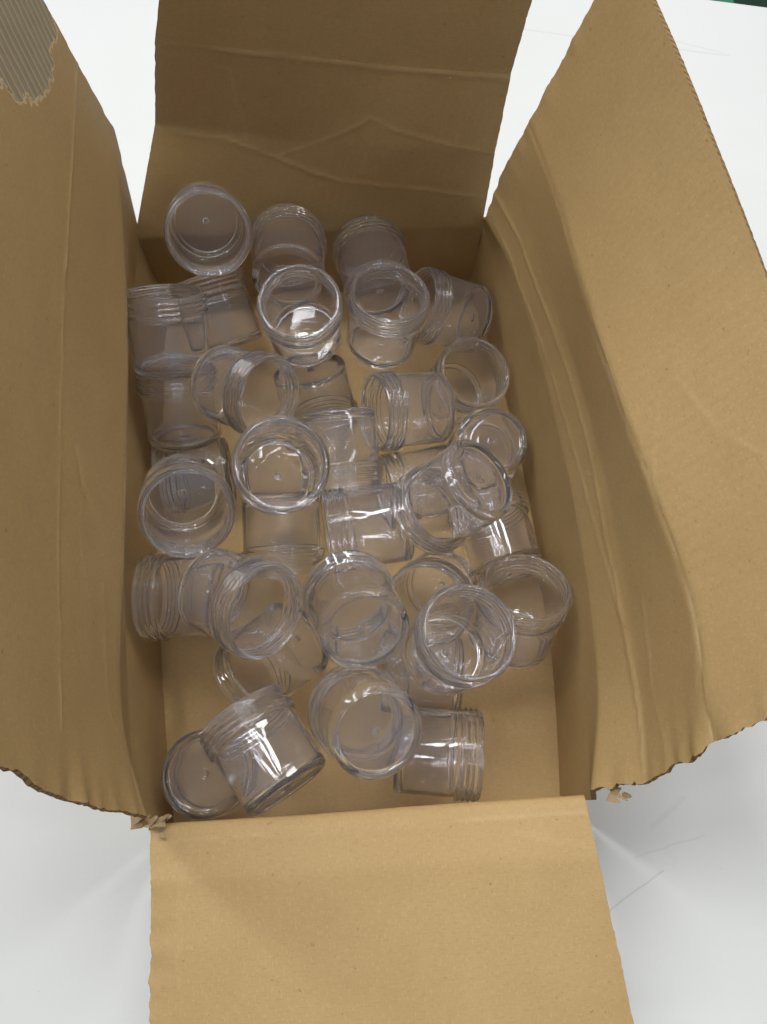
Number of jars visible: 35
